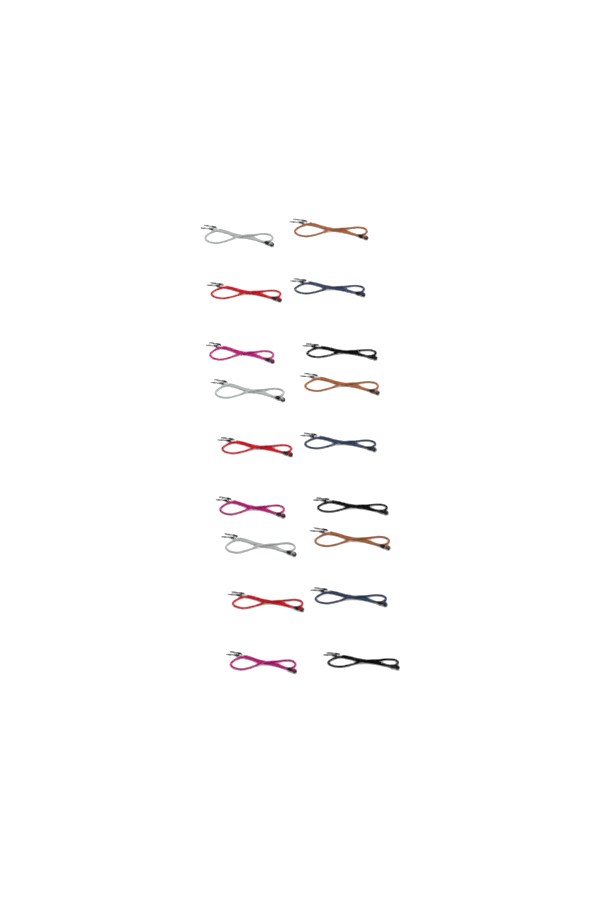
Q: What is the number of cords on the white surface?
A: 18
